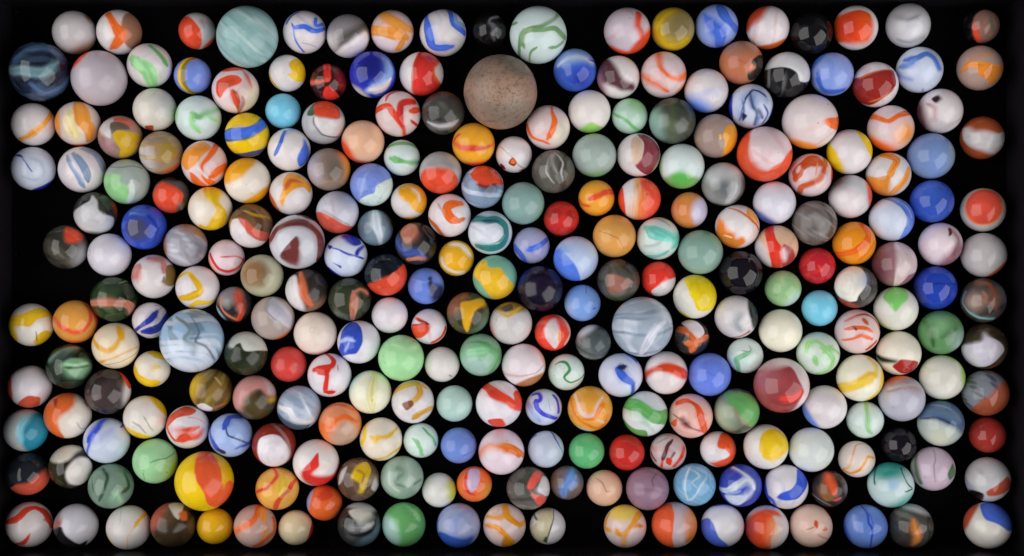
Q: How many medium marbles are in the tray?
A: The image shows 200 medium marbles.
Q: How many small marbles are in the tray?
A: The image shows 59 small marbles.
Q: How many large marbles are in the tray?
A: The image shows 12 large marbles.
